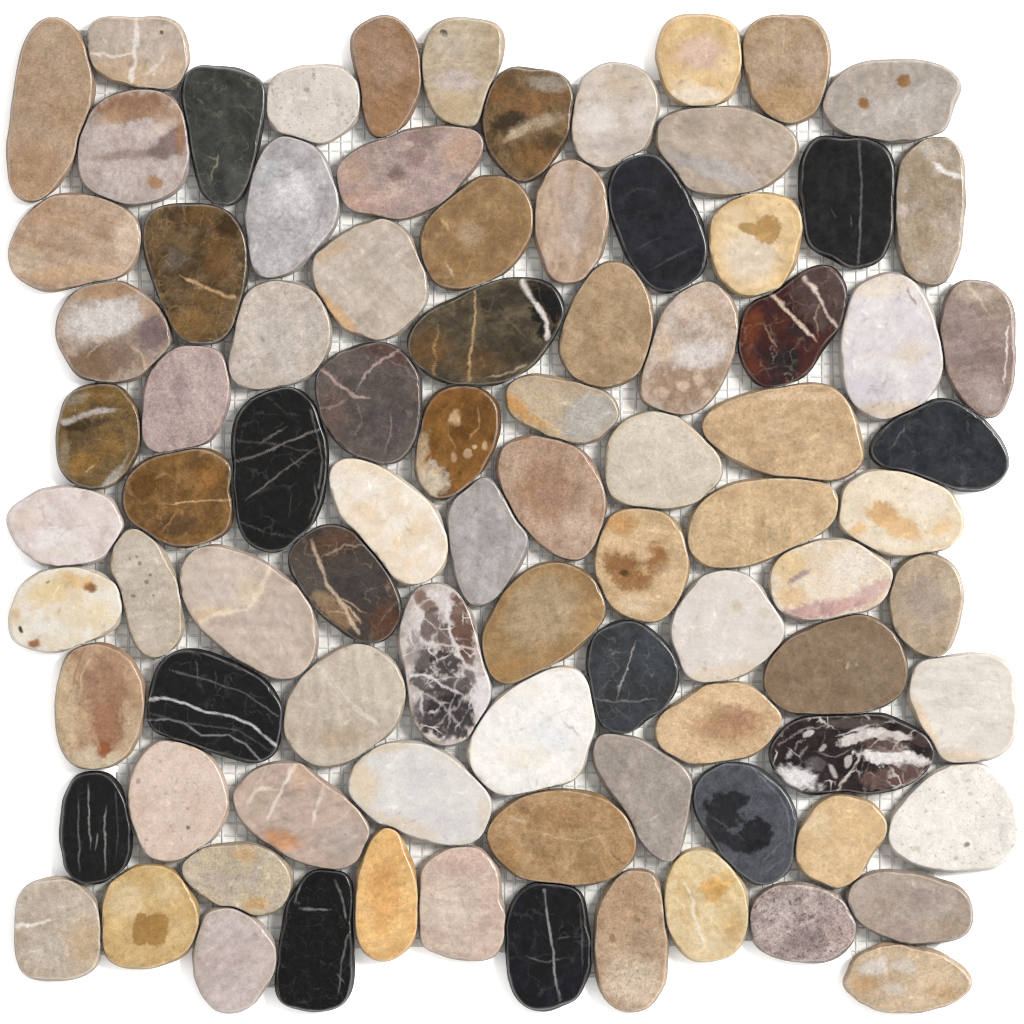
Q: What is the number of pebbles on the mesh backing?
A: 89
